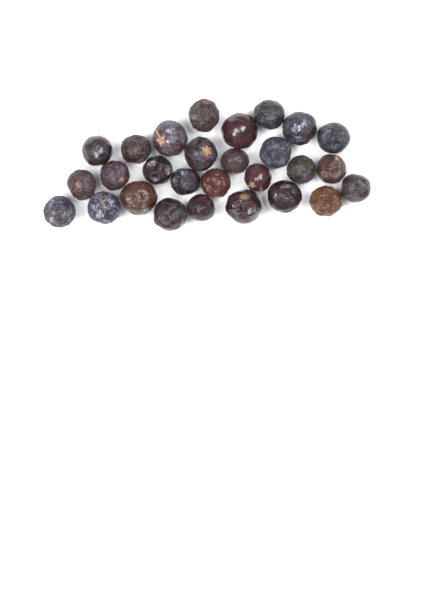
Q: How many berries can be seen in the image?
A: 28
